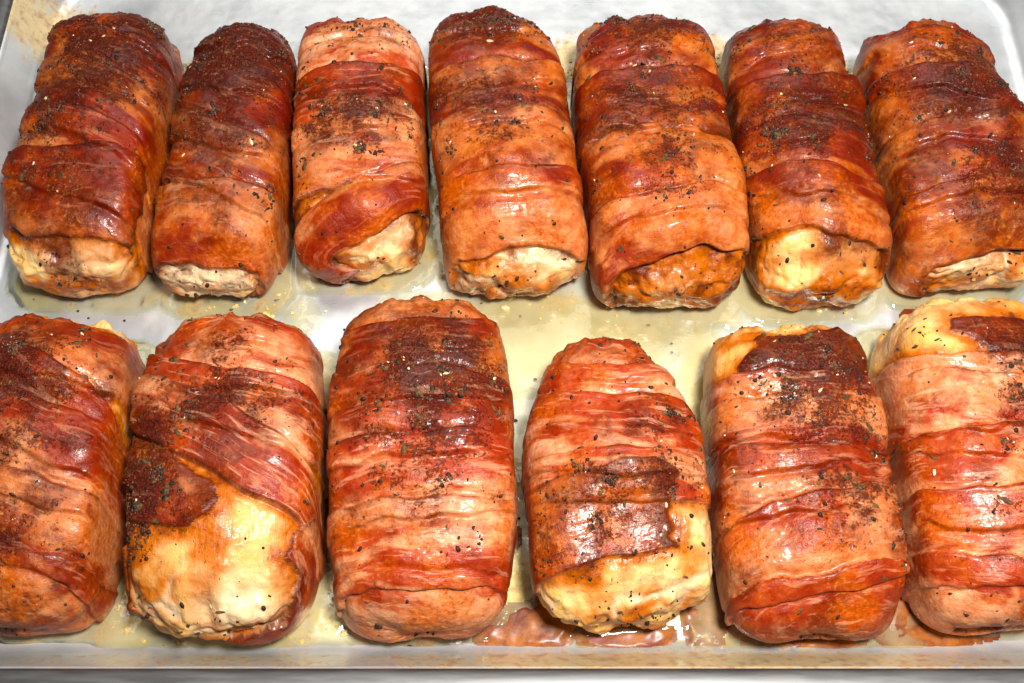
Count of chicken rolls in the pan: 13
